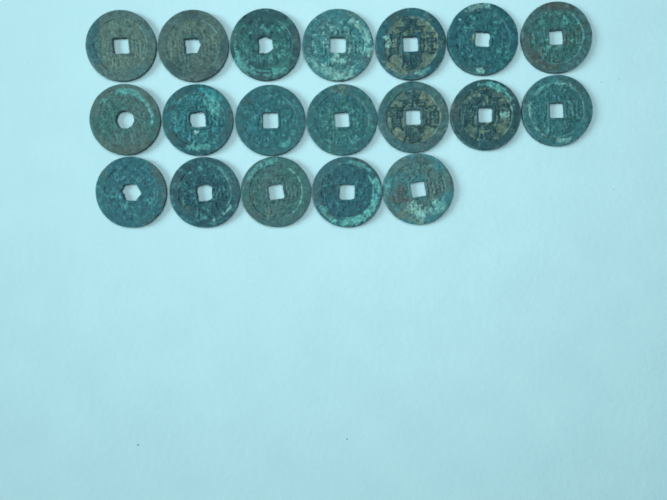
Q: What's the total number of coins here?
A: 19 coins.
